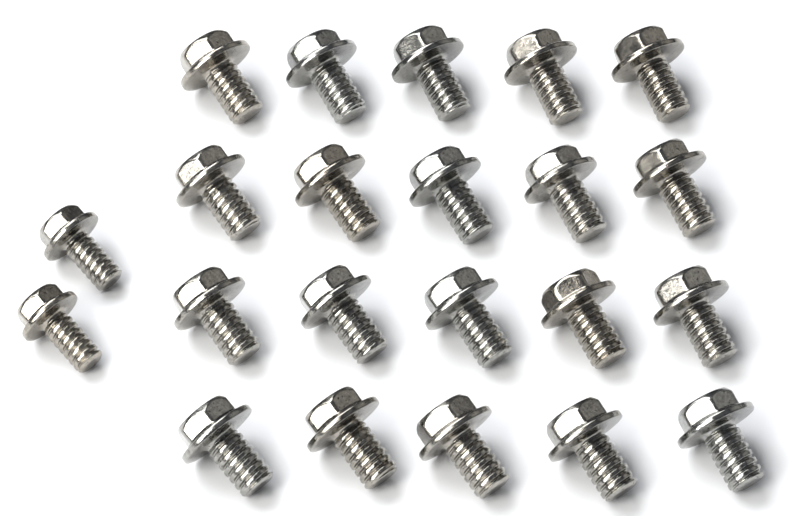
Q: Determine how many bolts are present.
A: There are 22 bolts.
